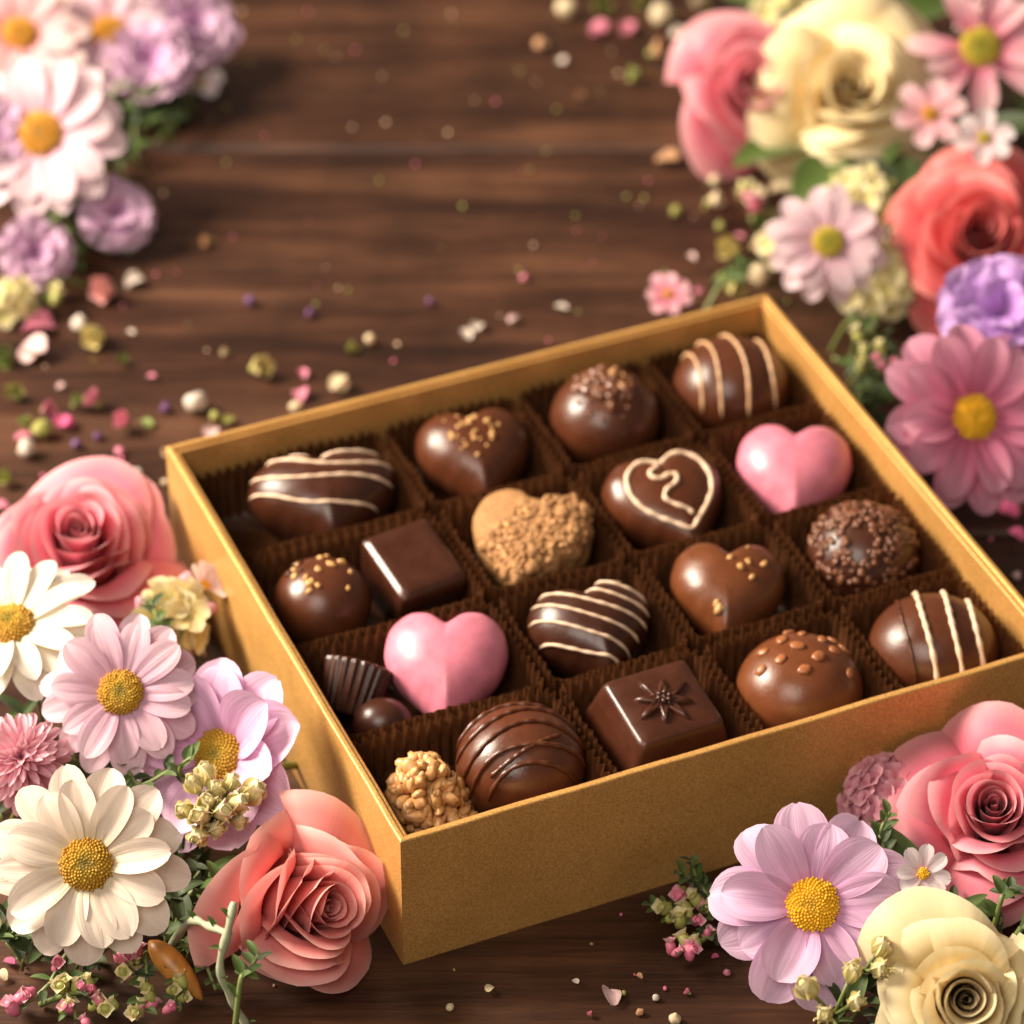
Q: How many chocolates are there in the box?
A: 20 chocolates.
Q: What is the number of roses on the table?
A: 7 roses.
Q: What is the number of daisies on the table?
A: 11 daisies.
